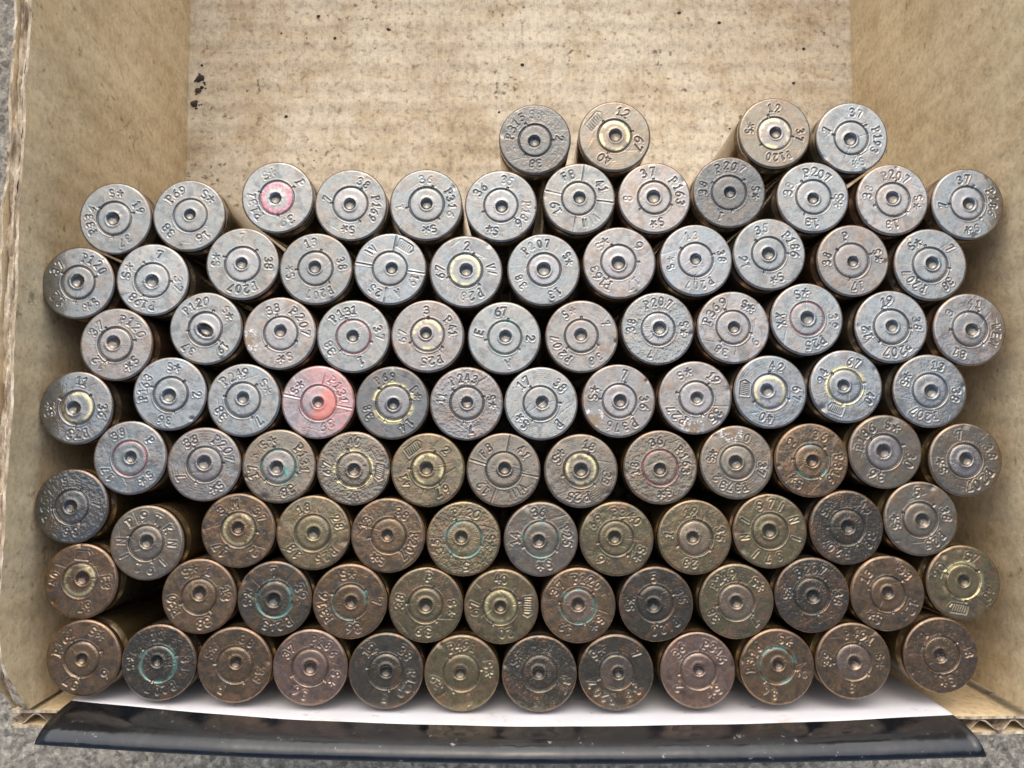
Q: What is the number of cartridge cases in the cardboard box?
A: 100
